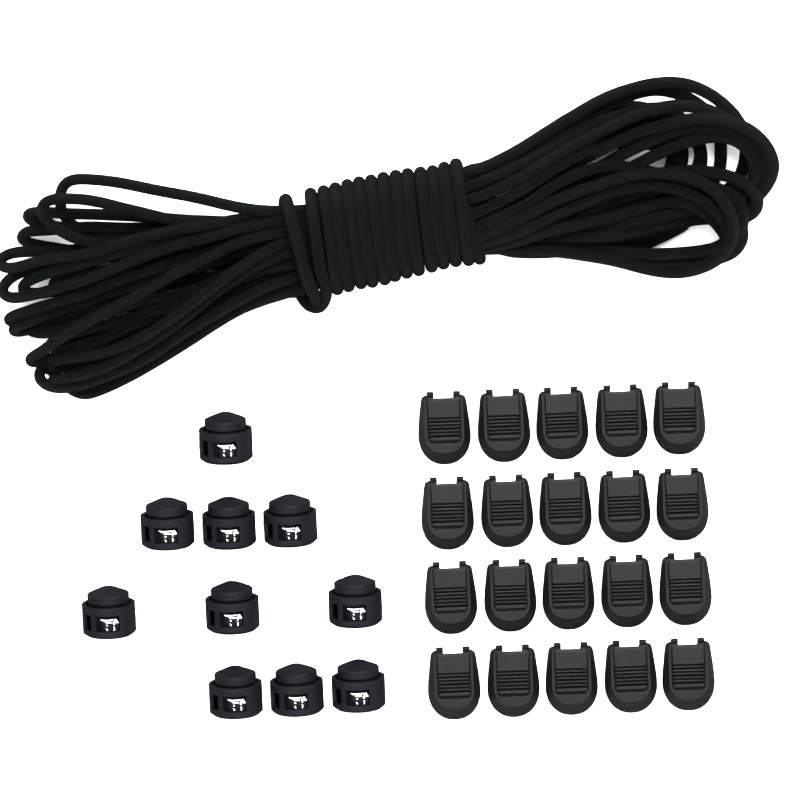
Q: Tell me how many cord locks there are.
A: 10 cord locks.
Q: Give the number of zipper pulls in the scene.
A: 20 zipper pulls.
